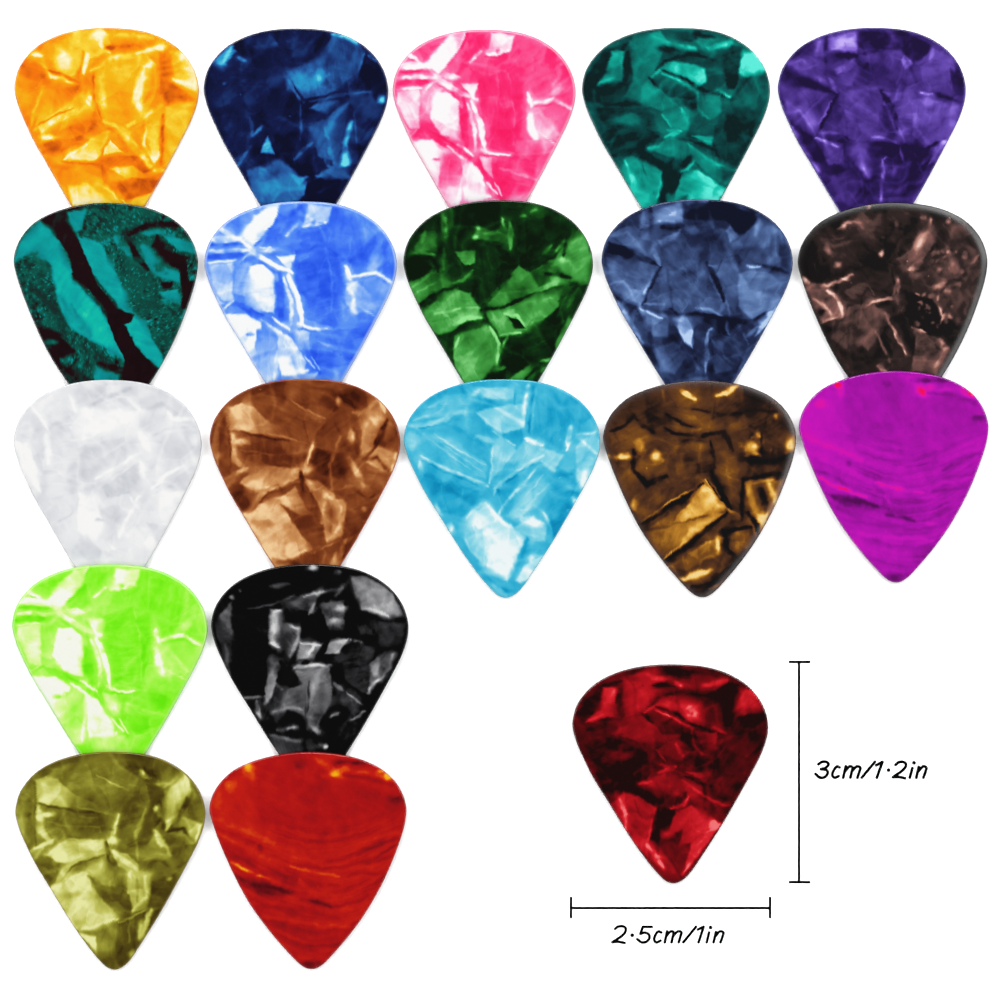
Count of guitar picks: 20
